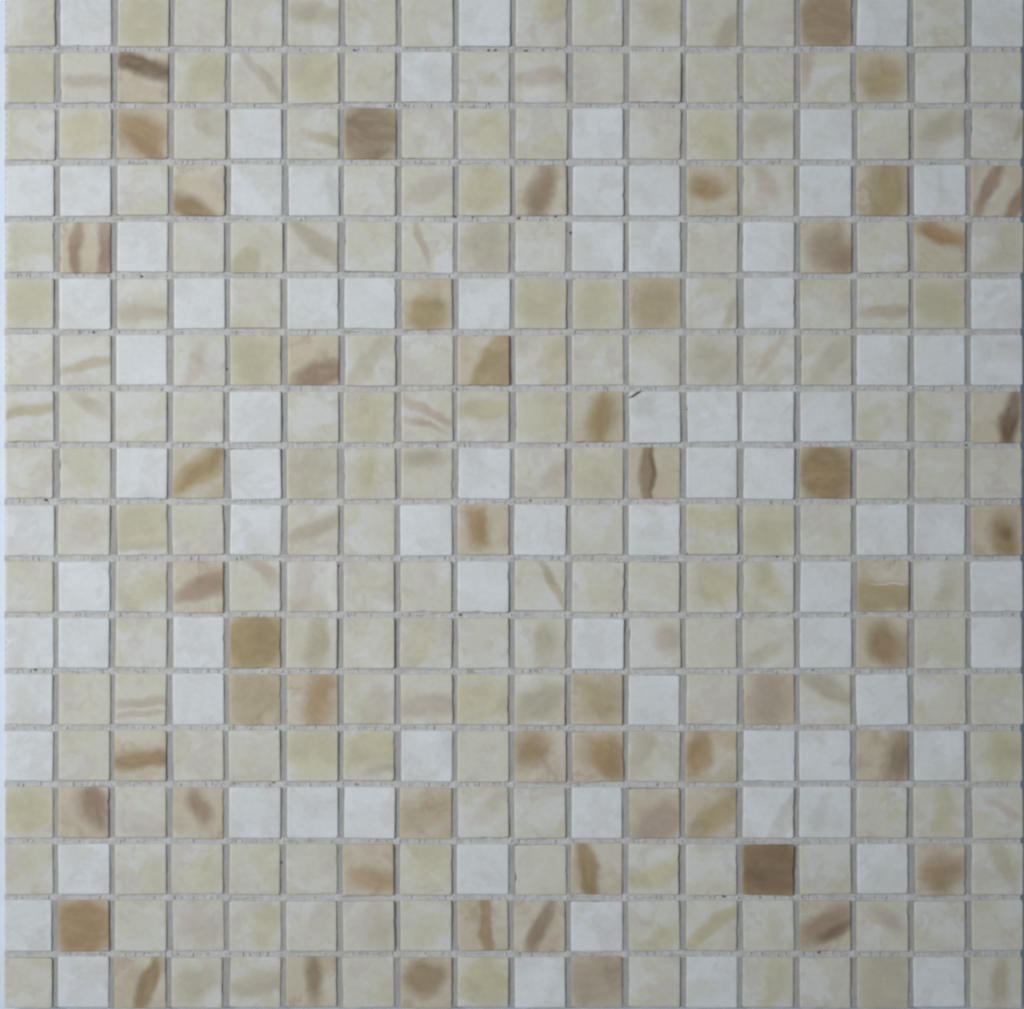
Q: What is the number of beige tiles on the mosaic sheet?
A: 188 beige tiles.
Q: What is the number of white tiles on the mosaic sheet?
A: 82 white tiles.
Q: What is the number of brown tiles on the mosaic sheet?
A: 54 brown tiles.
